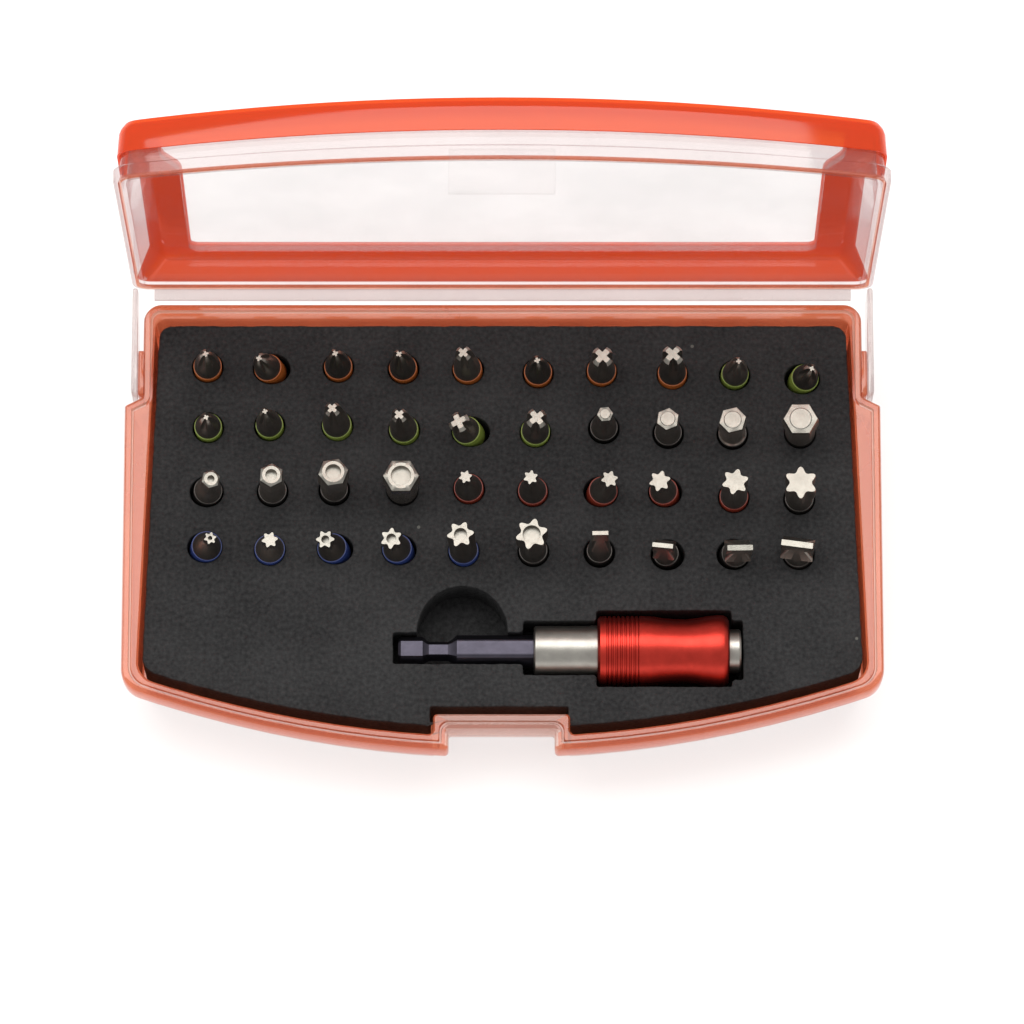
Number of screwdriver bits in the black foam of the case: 40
